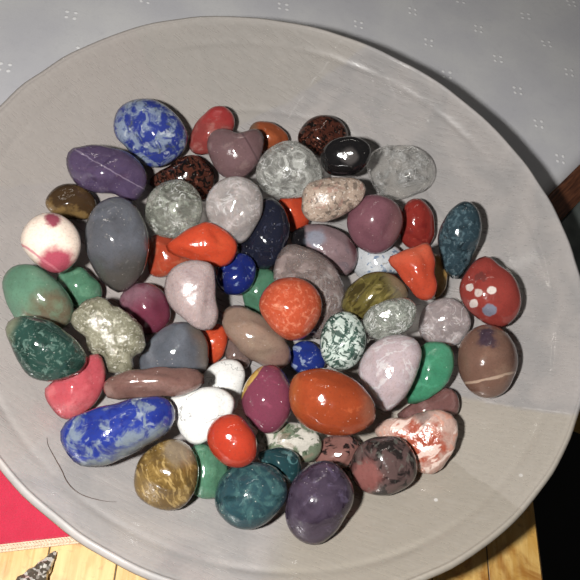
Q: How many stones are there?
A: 68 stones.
